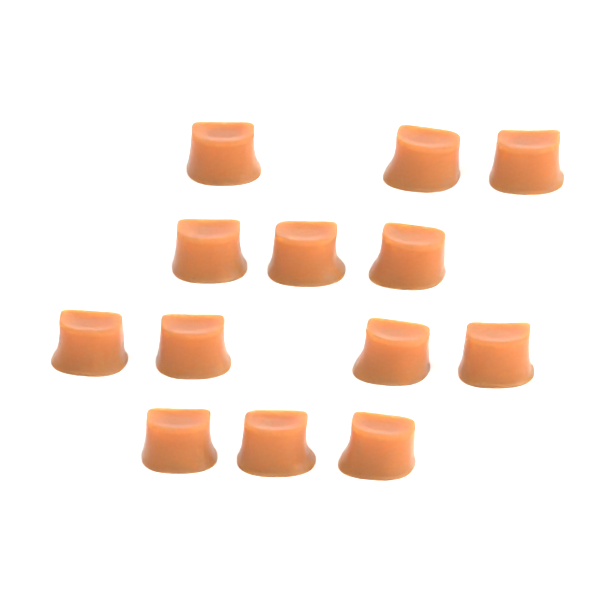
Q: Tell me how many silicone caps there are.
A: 13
